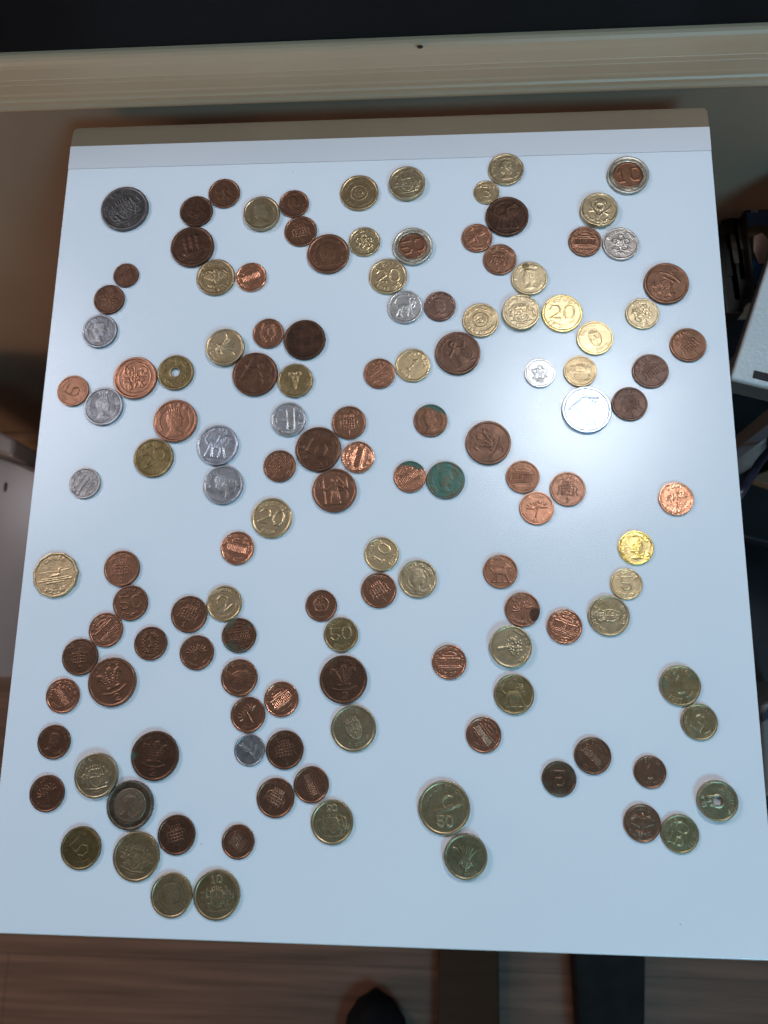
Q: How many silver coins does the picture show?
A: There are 12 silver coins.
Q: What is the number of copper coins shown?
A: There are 73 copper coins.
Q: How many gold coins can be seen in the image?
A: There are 45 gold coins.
